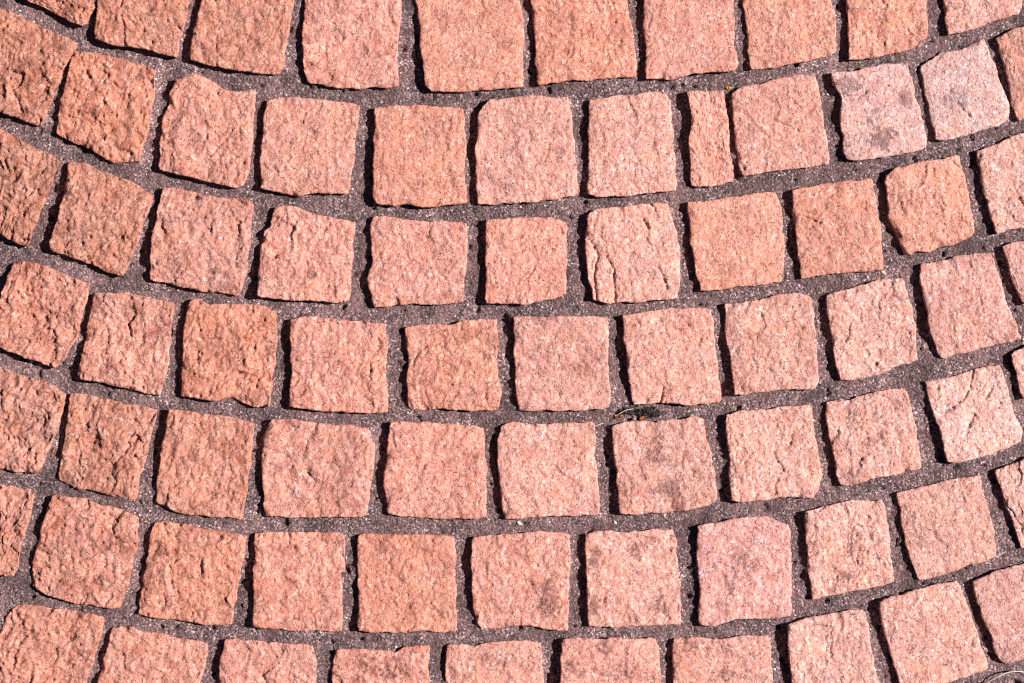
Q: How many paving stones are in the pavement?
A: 76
